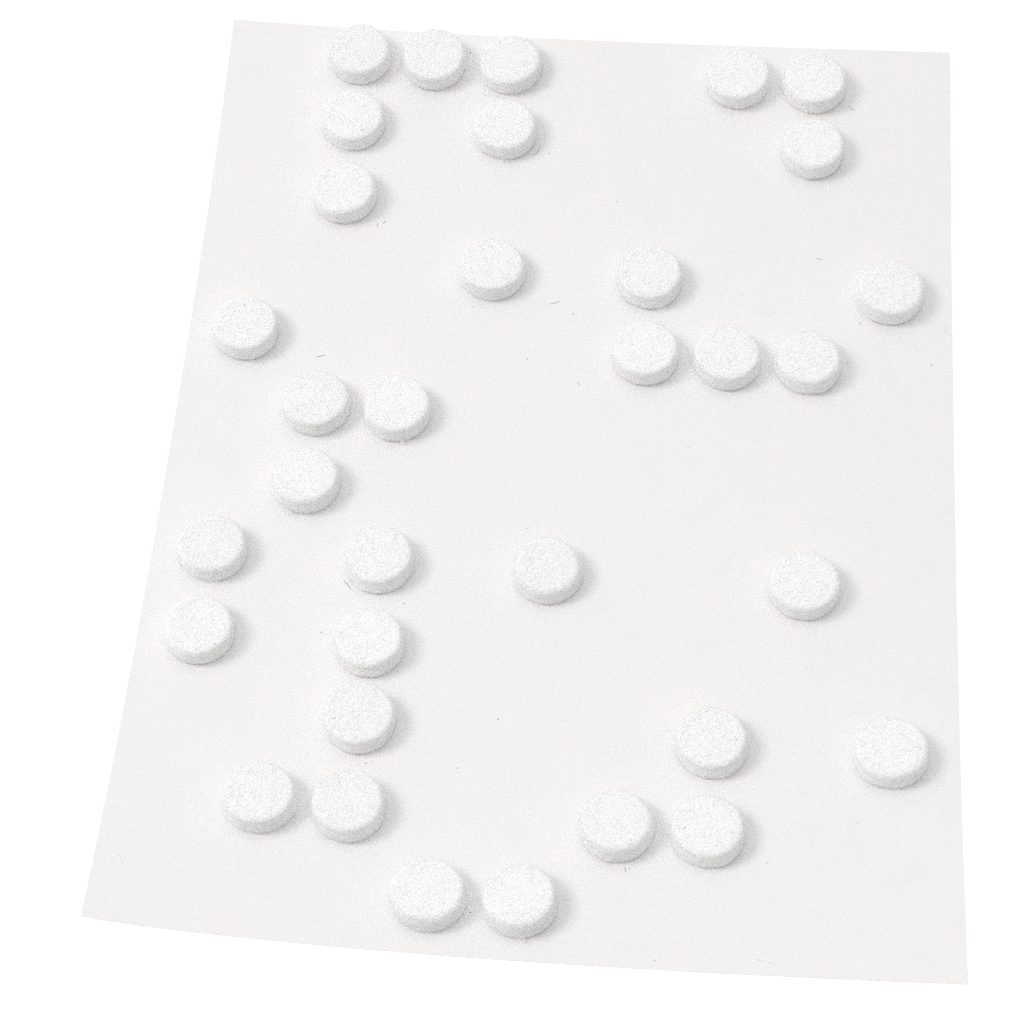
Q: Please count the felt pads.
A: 34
